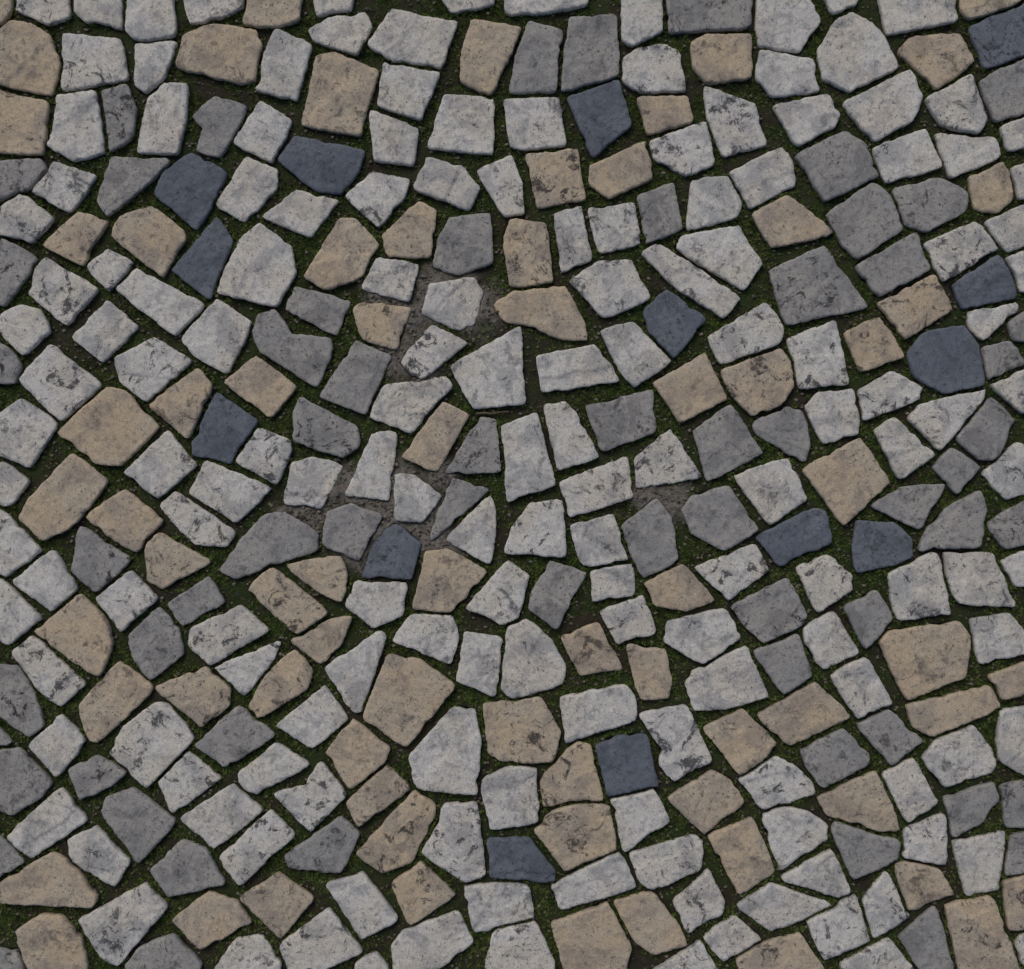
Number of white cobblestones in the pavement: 161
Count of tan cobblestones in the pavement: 71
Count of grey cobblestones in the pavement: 62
